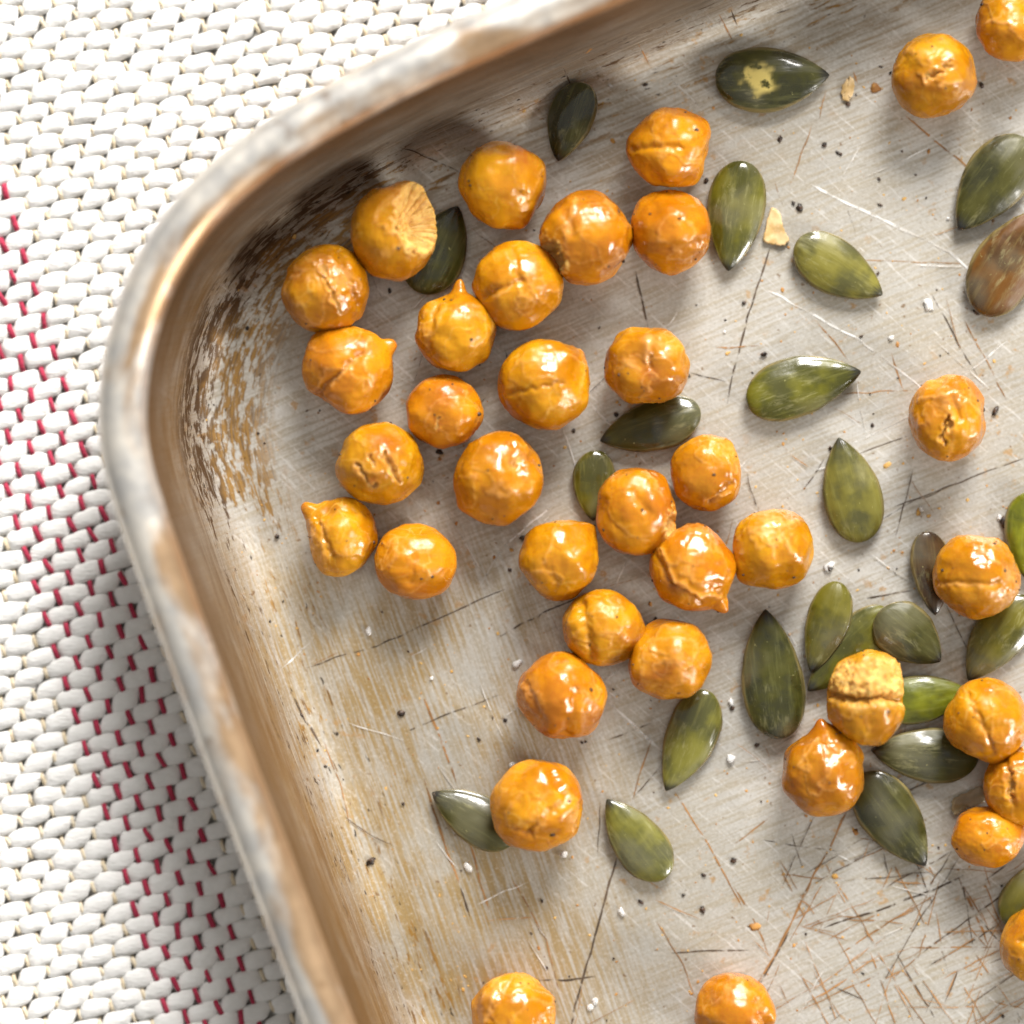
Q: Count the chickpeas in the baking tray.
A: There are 37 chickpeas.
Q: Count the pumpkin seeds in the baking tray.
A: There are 25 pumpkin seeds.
